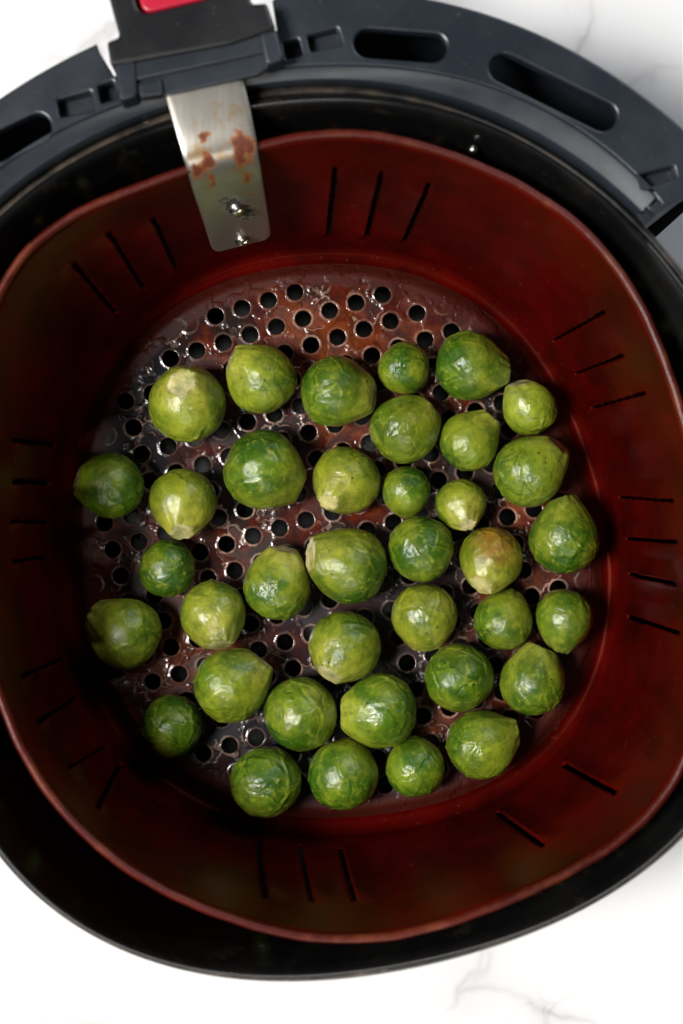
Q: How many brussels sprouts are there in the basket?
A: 37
